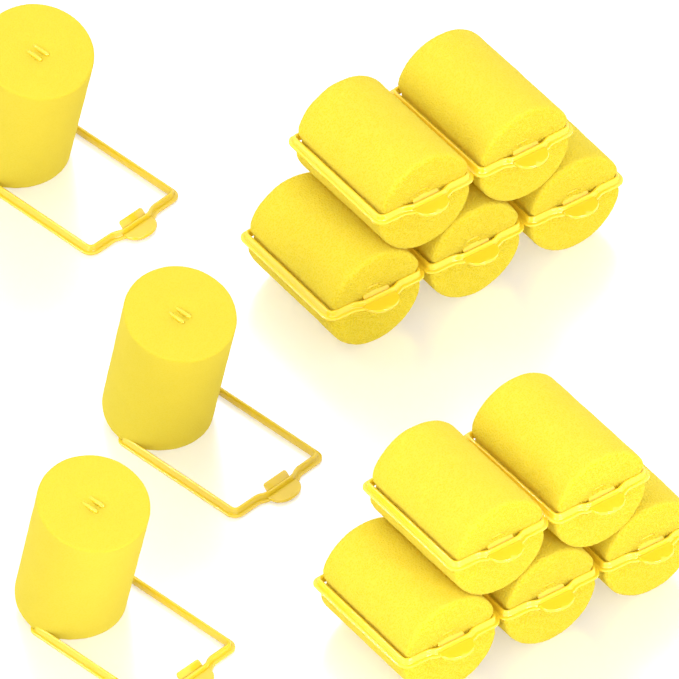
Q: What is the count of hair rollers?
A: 13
